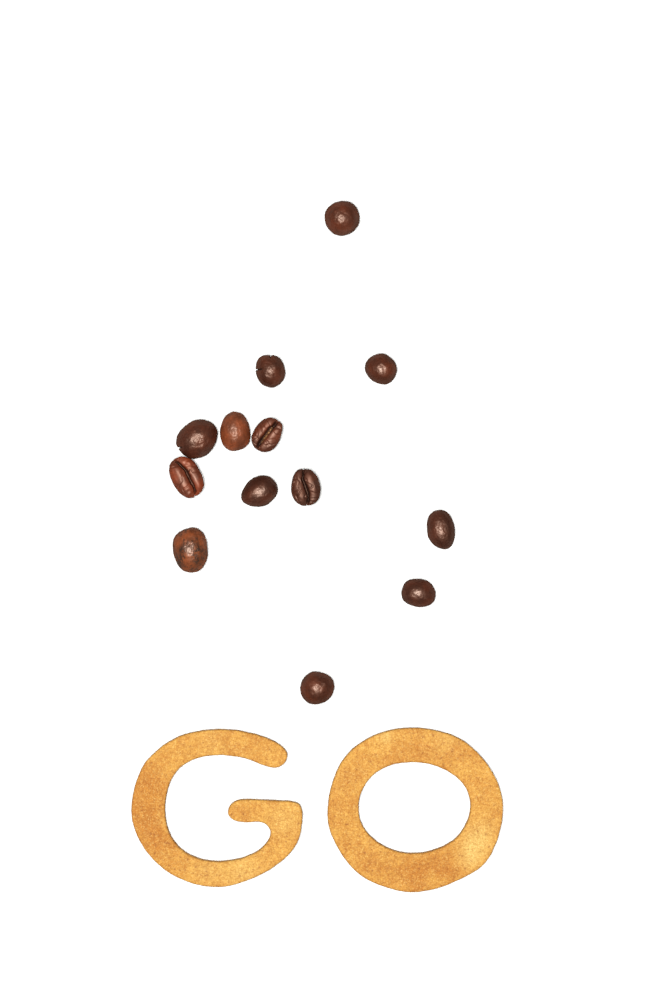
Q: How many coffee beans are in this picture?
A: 13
